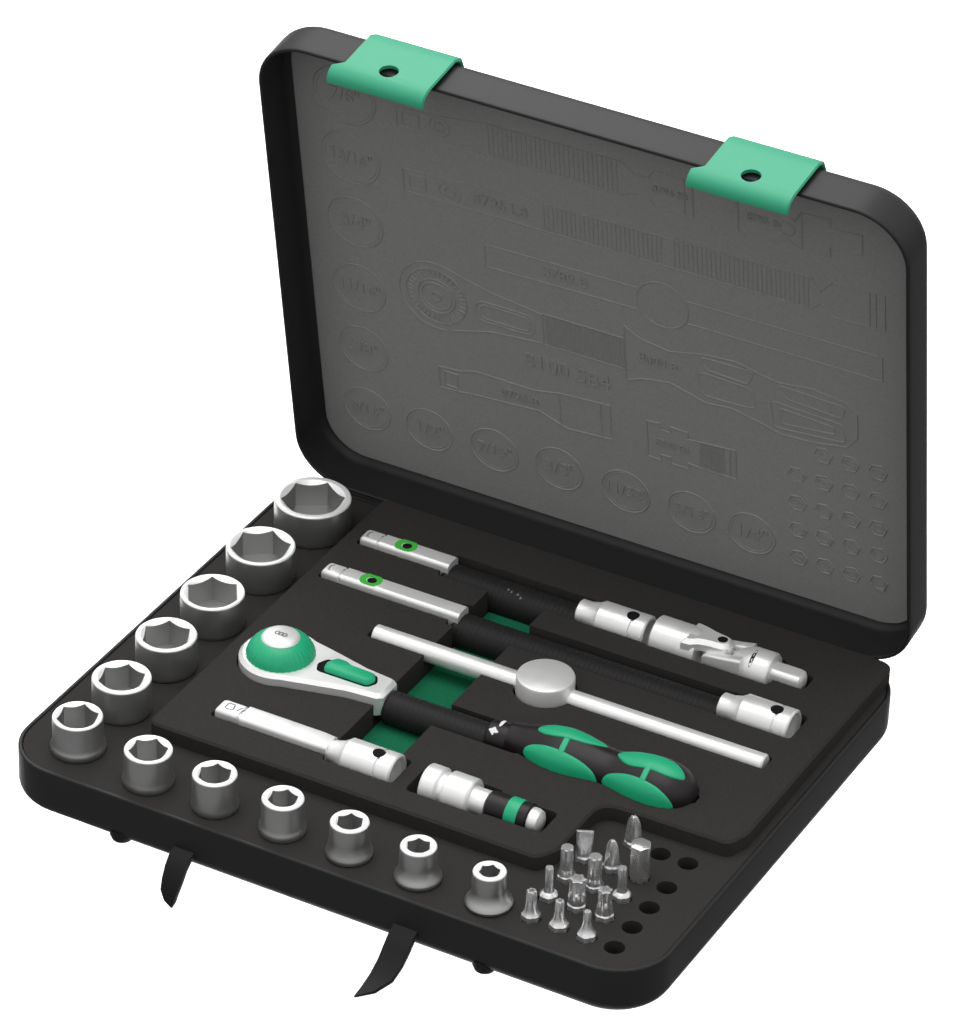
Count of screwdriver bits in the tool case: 13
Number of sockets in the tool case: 12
